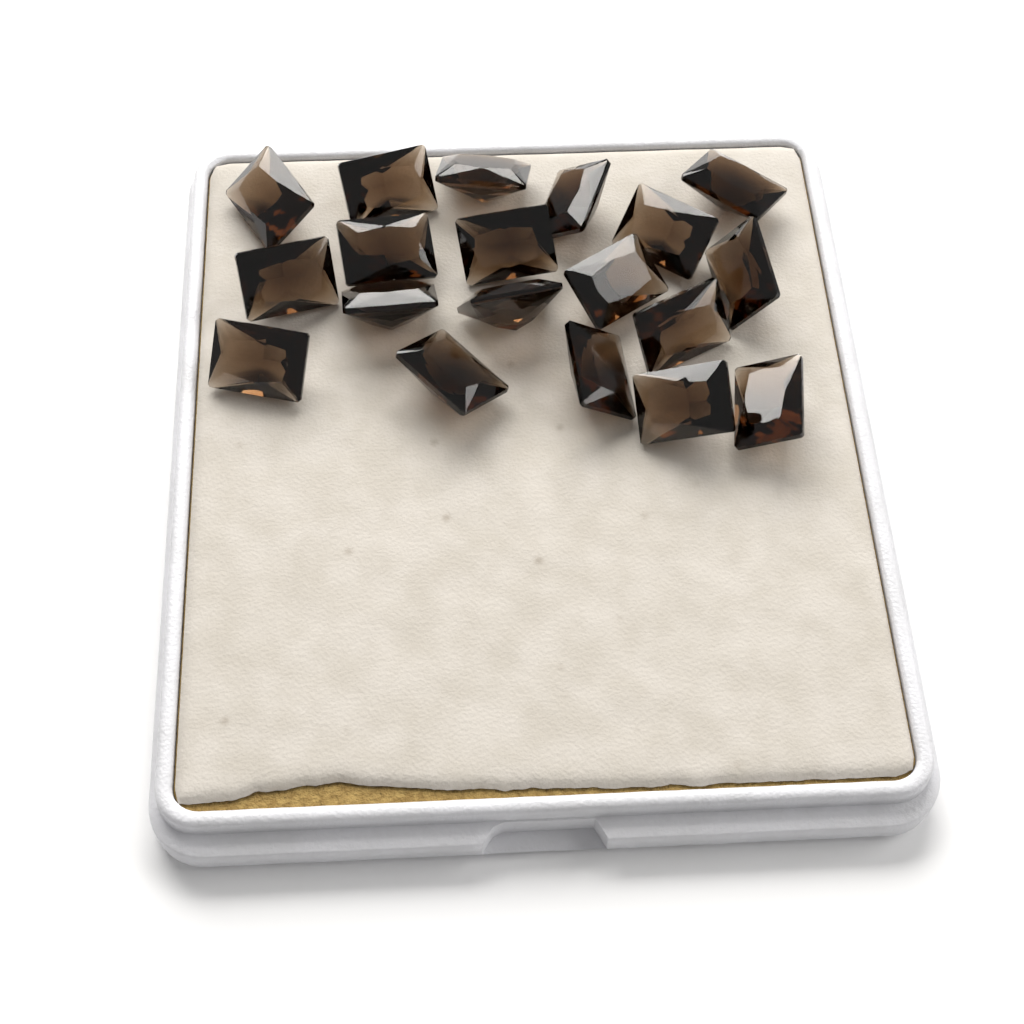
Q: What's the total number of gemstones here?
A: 19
